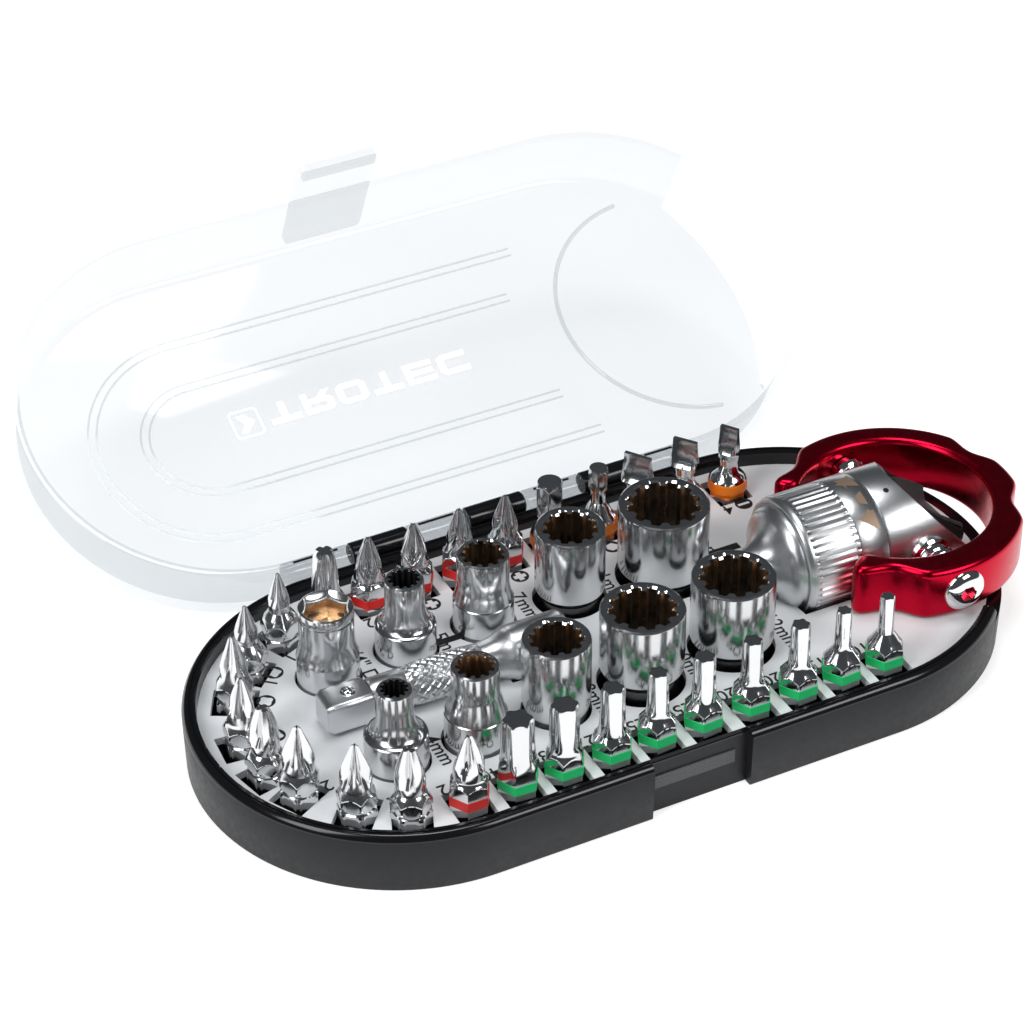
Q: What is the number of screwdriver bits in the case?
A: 28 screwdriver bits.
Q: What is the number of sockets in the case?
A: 10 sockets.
